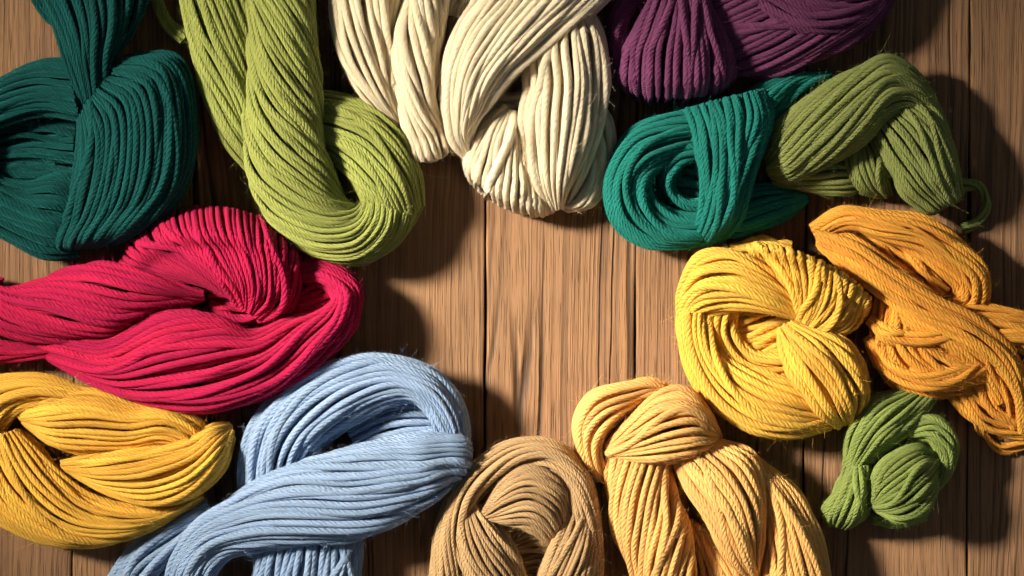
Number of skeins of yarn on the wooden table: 15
